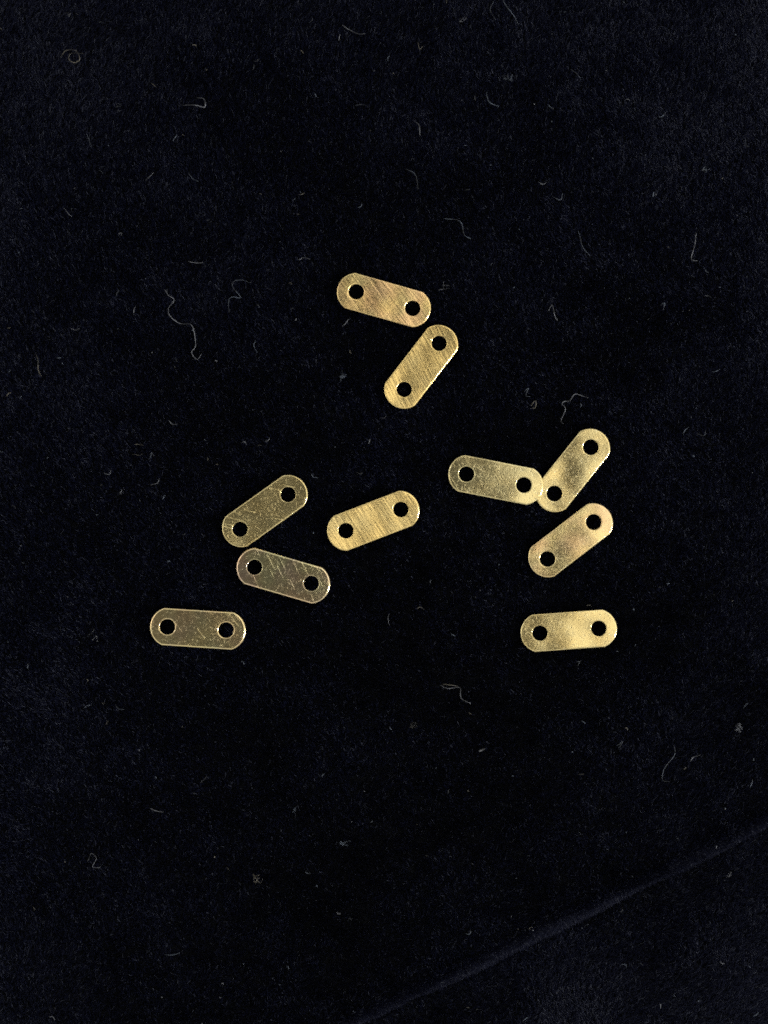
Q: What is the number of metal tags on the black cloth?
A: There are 10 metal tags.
